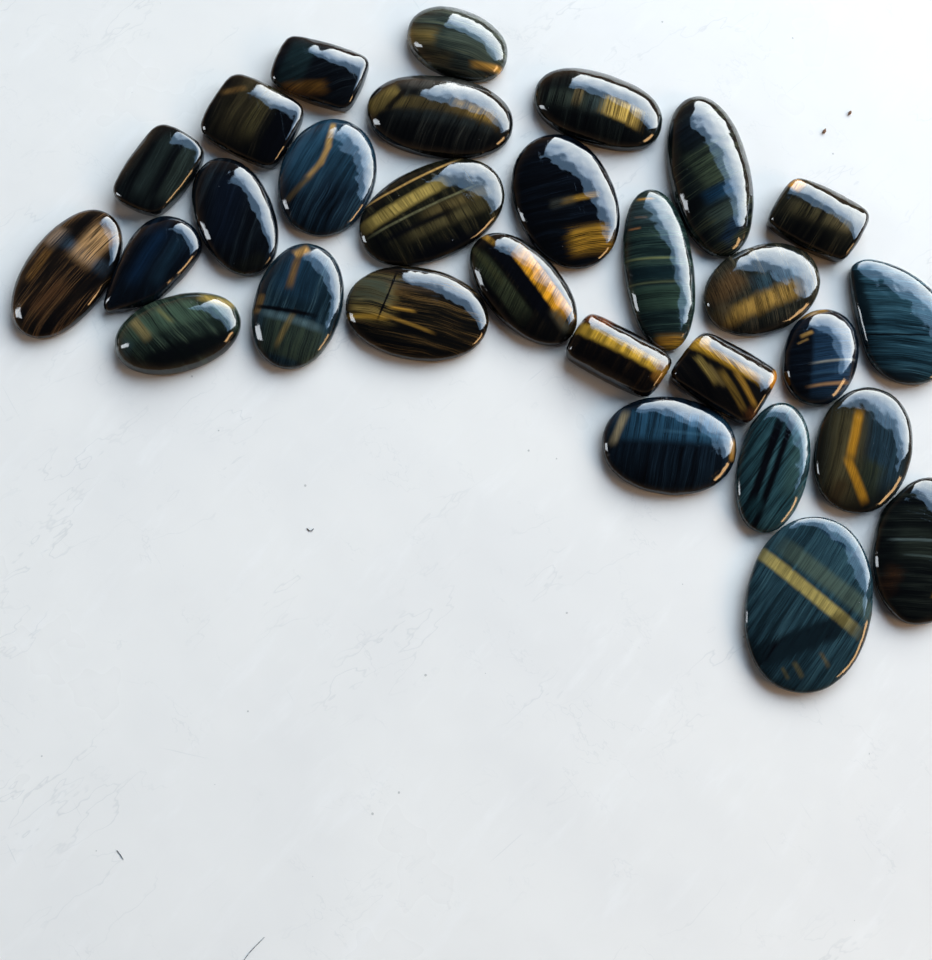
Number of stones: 29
